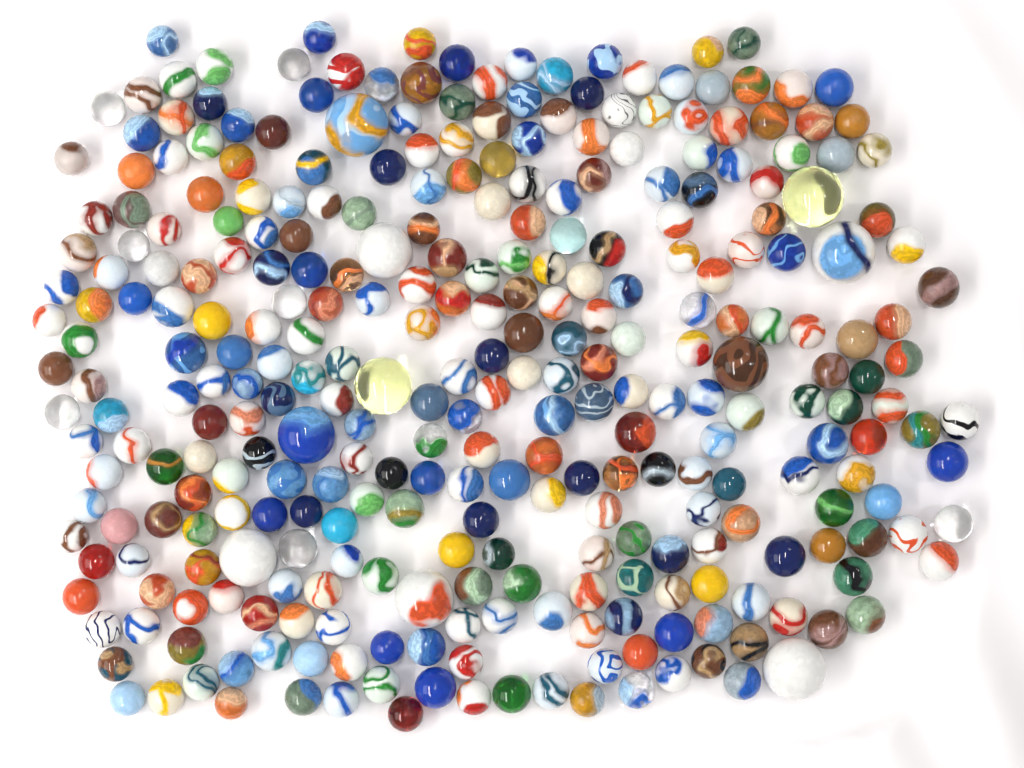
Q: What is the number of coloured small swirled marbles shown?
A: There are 100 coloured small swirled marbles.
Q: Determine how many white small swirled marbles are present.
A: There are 134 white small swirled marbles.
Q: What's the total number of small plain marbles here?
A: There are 67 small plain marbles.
